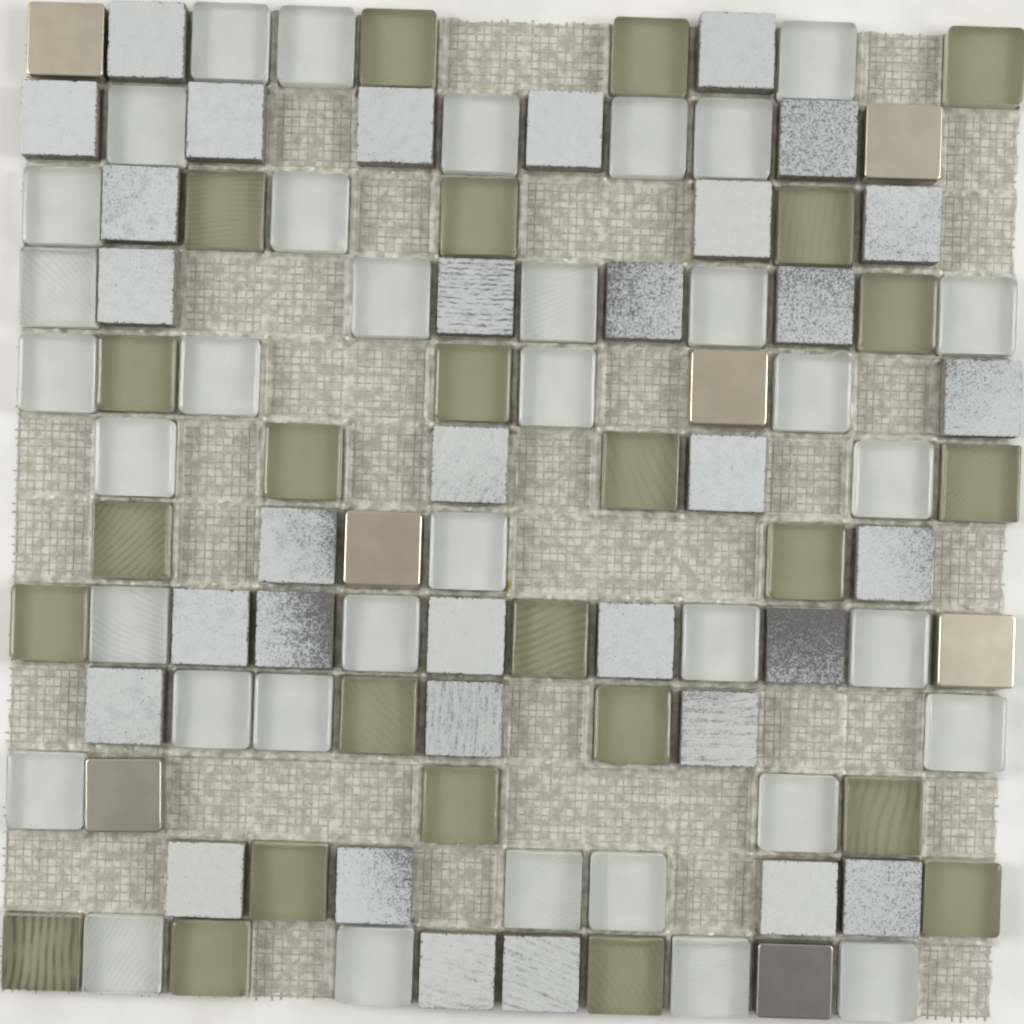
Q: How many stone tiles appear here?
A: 33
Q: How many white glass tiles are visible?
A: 36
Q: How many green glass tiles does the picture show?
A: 25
